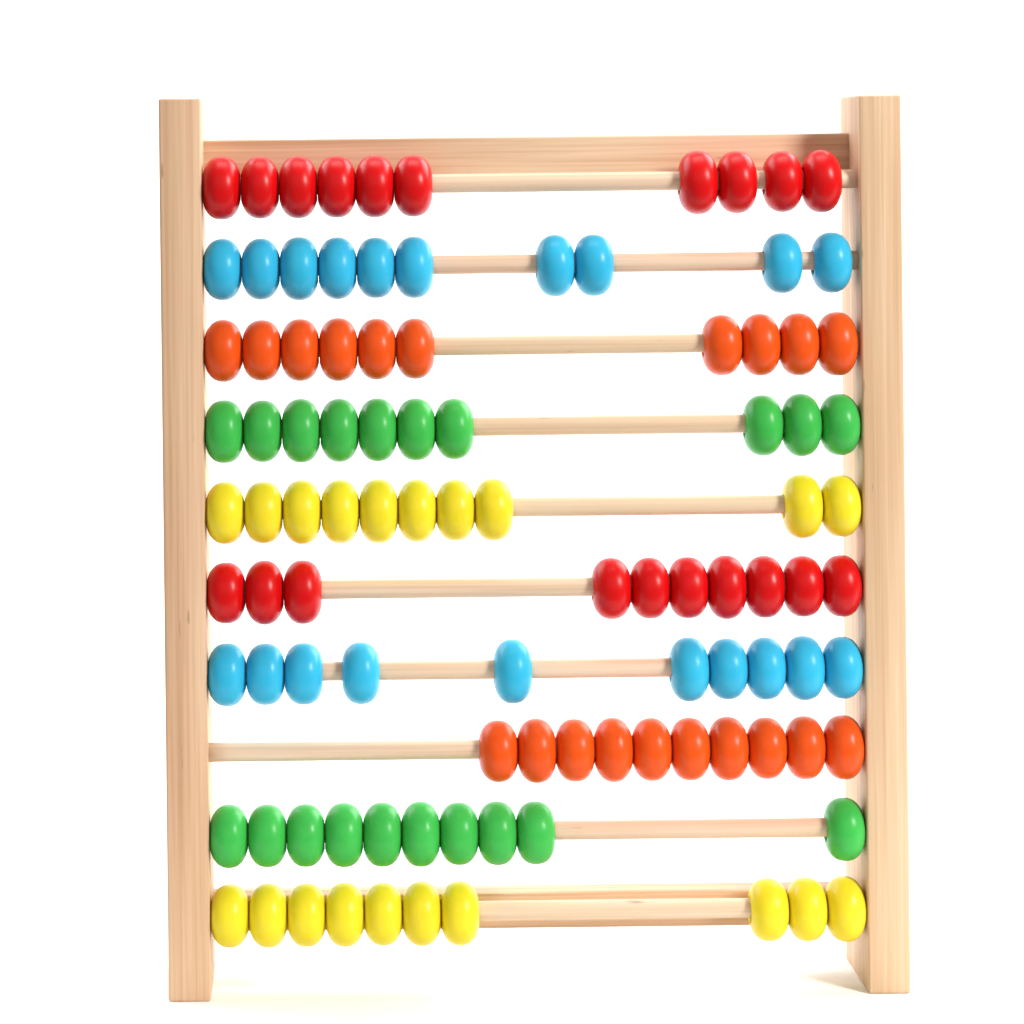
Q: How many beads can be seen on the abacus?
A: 100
